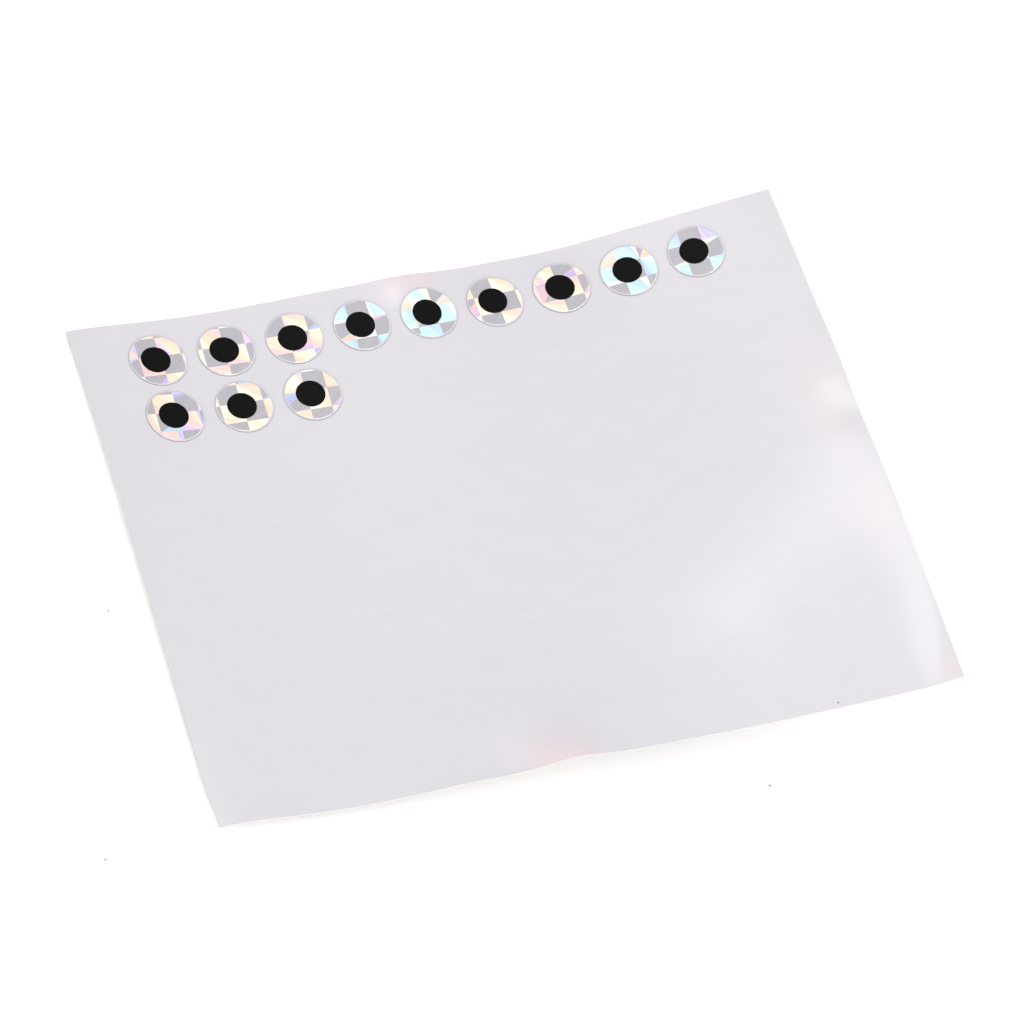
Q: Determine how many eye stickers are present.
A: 12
